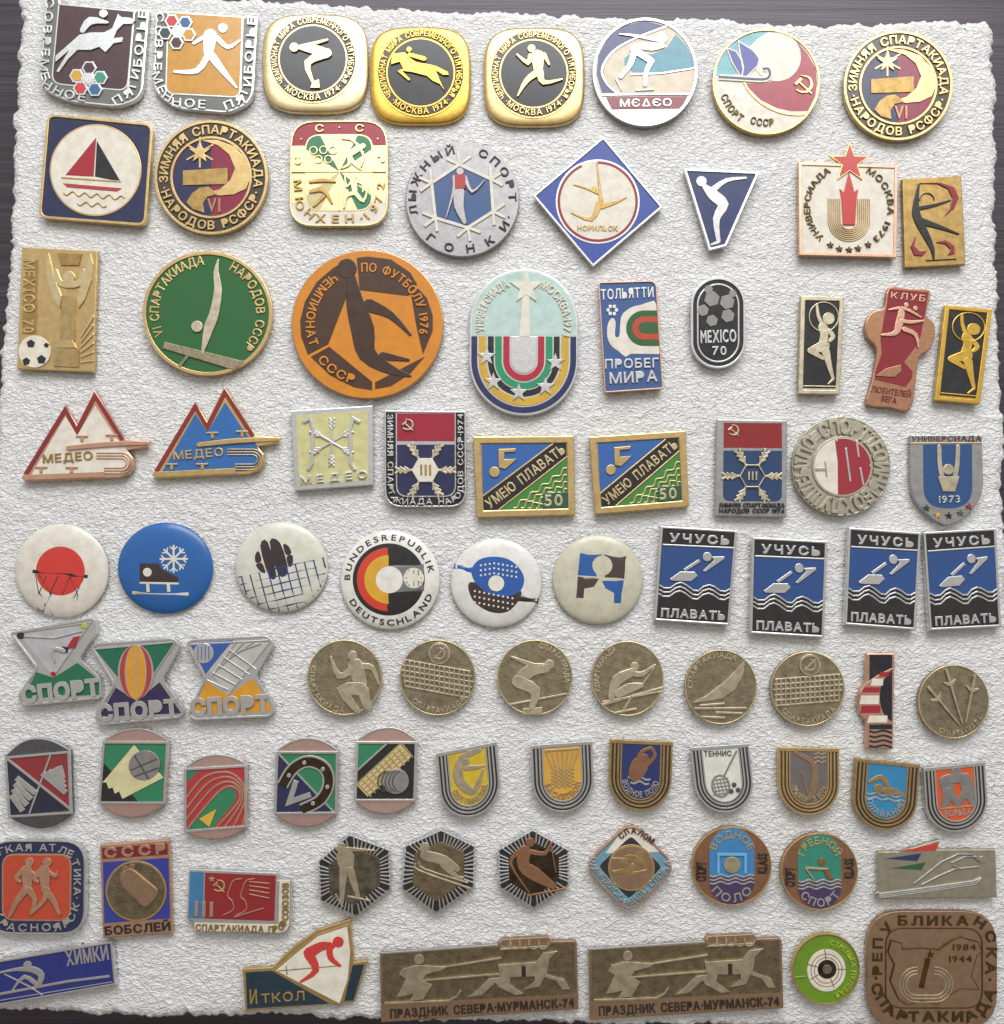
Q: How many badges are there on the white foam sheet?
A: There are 83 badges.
